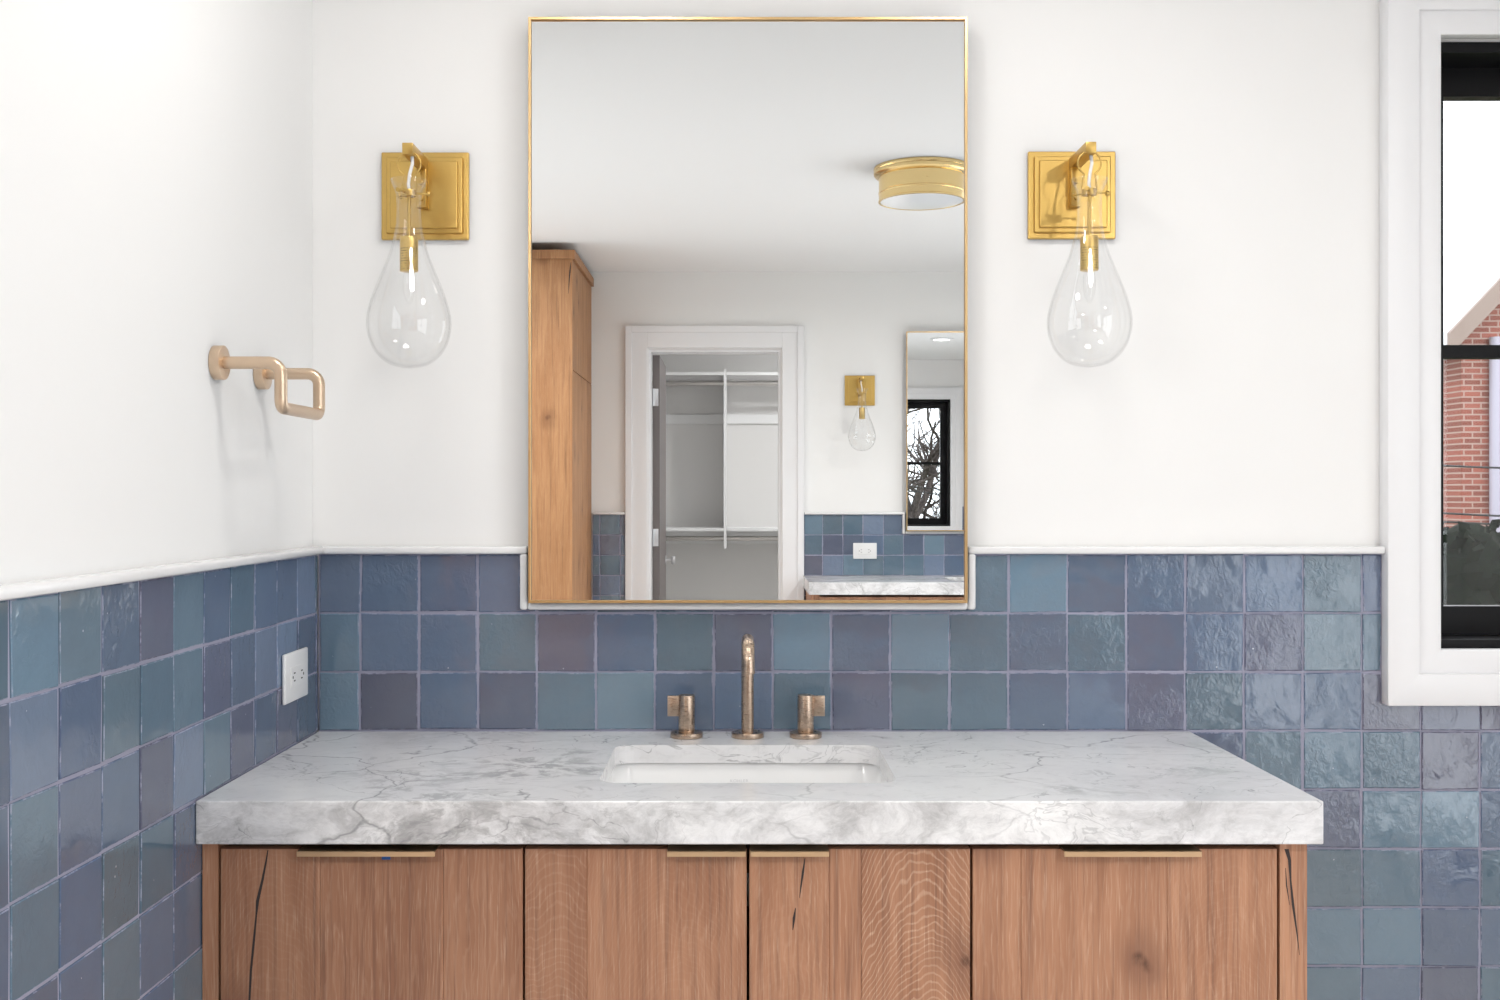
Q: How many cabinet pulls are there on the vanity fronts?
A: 4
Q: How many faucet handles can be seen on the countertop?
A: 2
